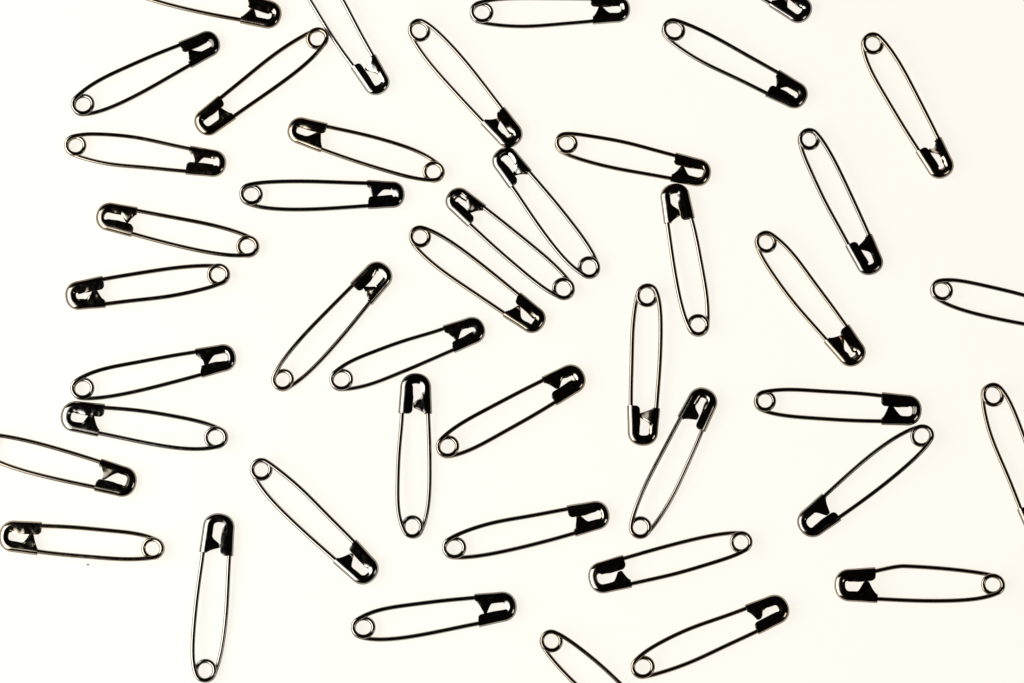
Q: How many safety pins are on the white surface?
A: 43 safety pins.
